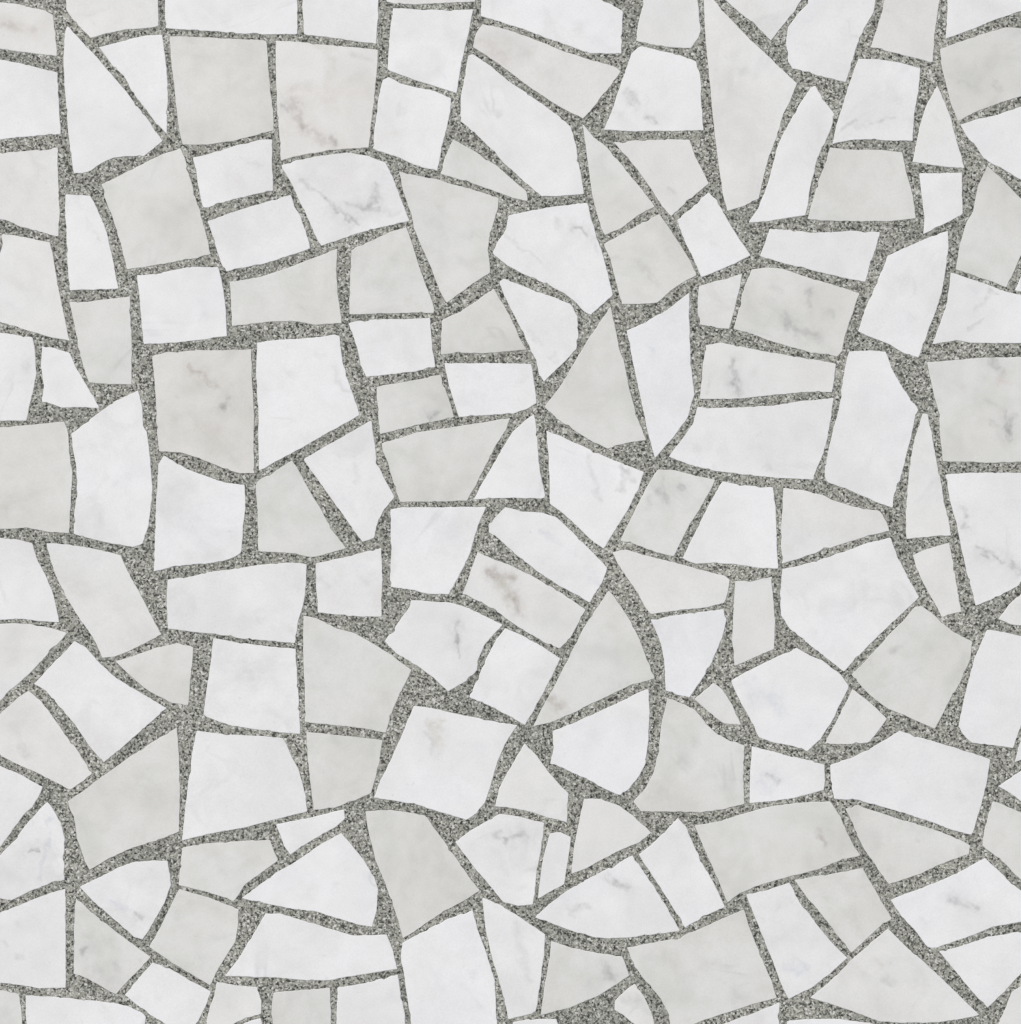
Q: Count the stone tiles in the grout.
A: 160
